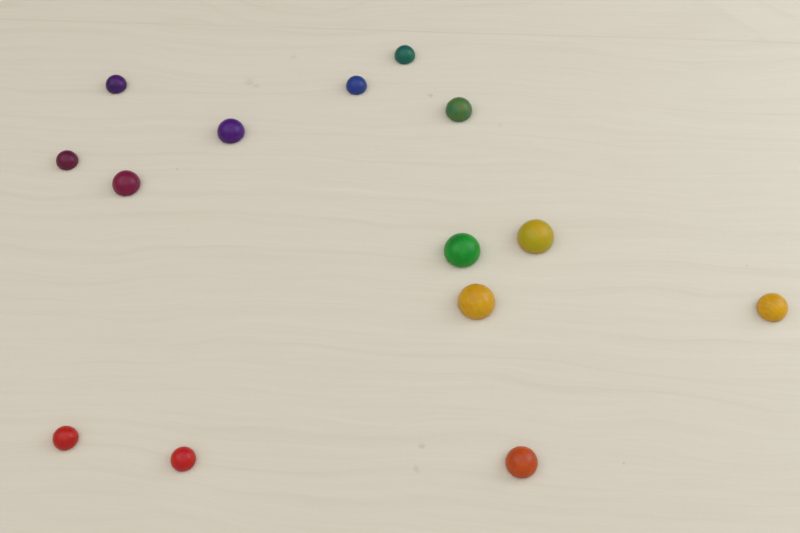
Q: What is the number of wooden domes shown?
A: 14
